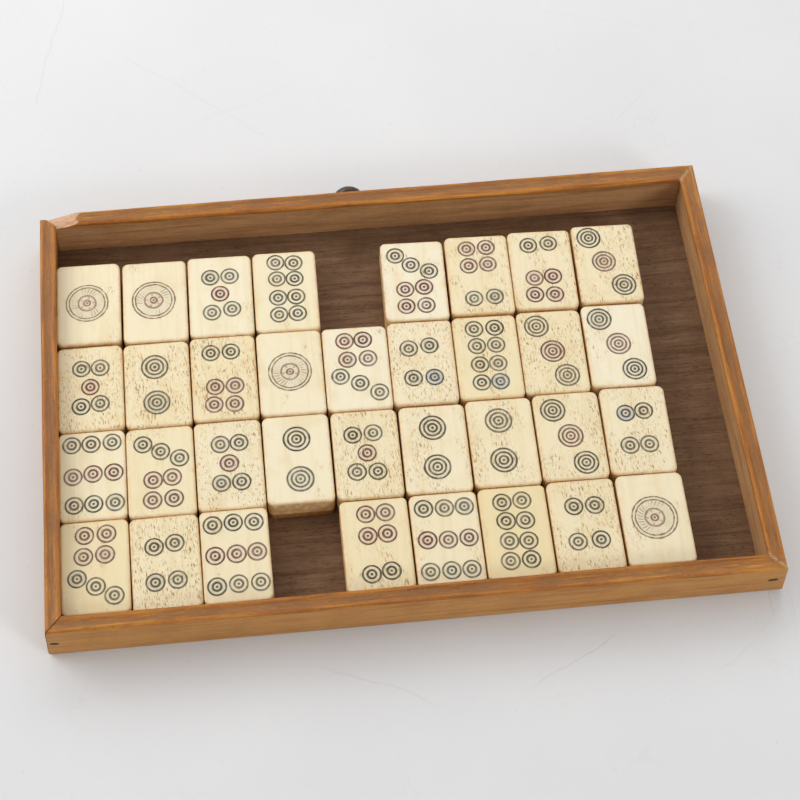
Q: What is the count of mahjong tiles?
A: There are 34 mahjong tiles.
